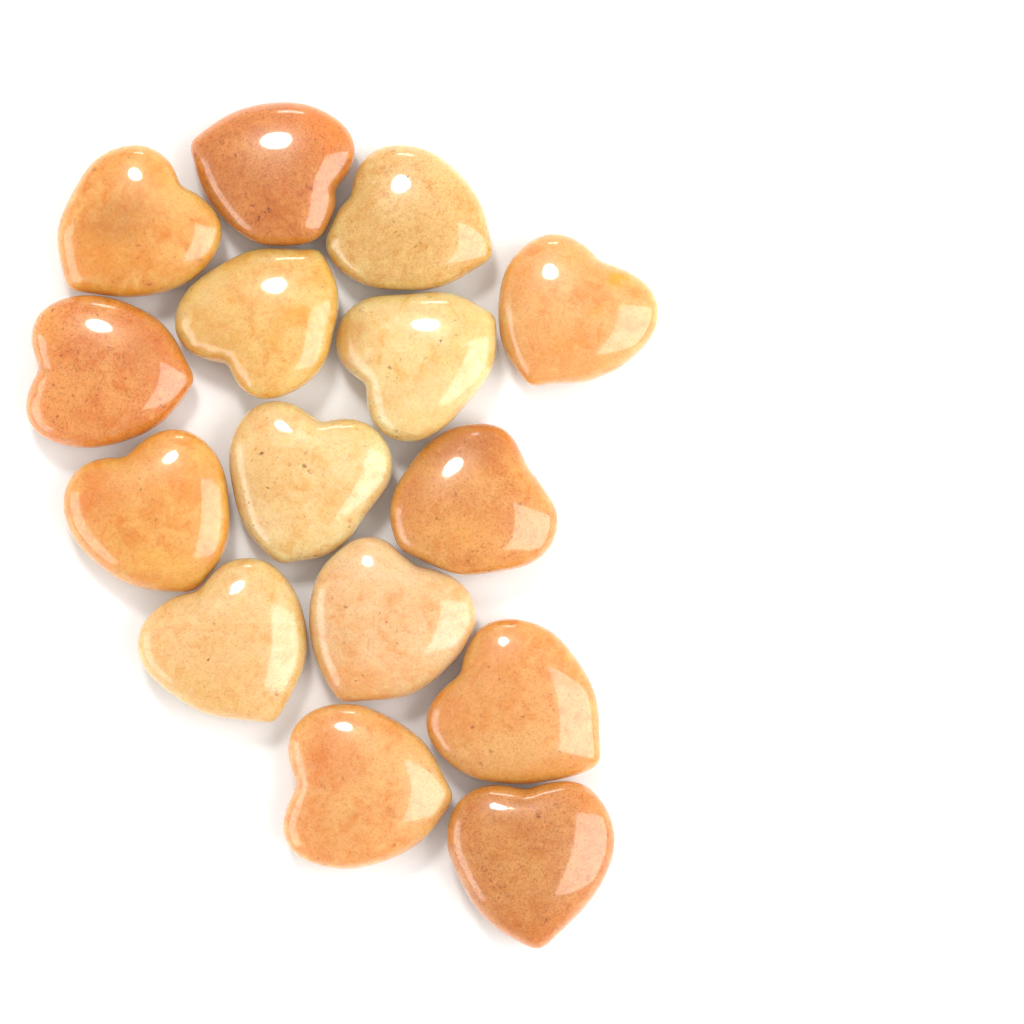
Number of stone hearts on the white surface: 15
